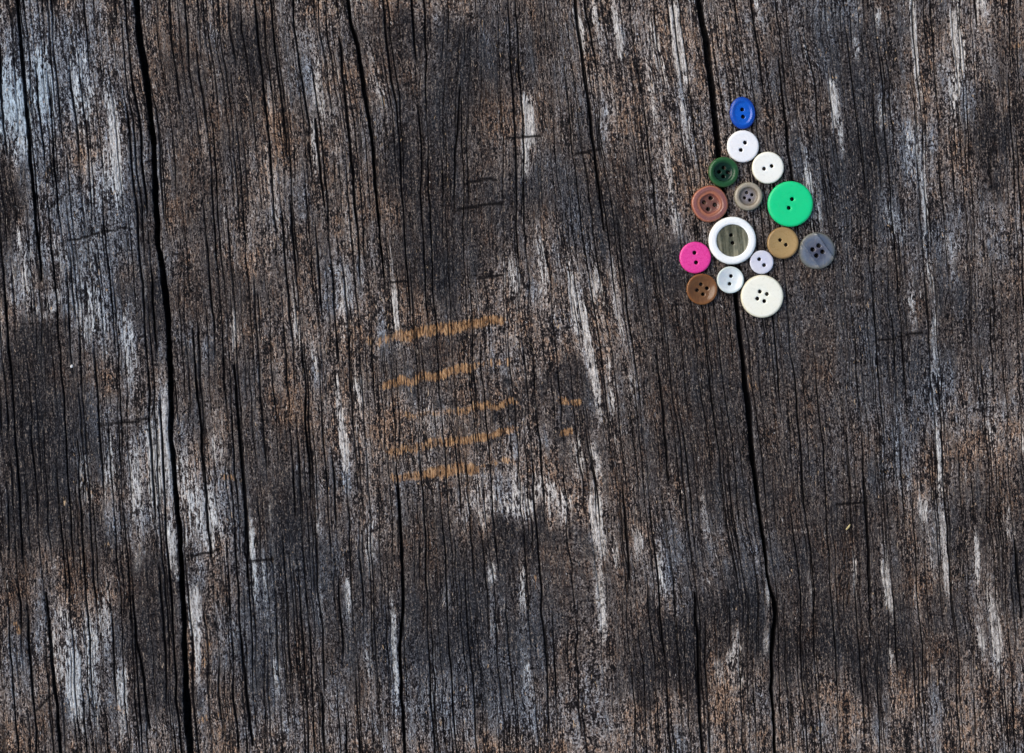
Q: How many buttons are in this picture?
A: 15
